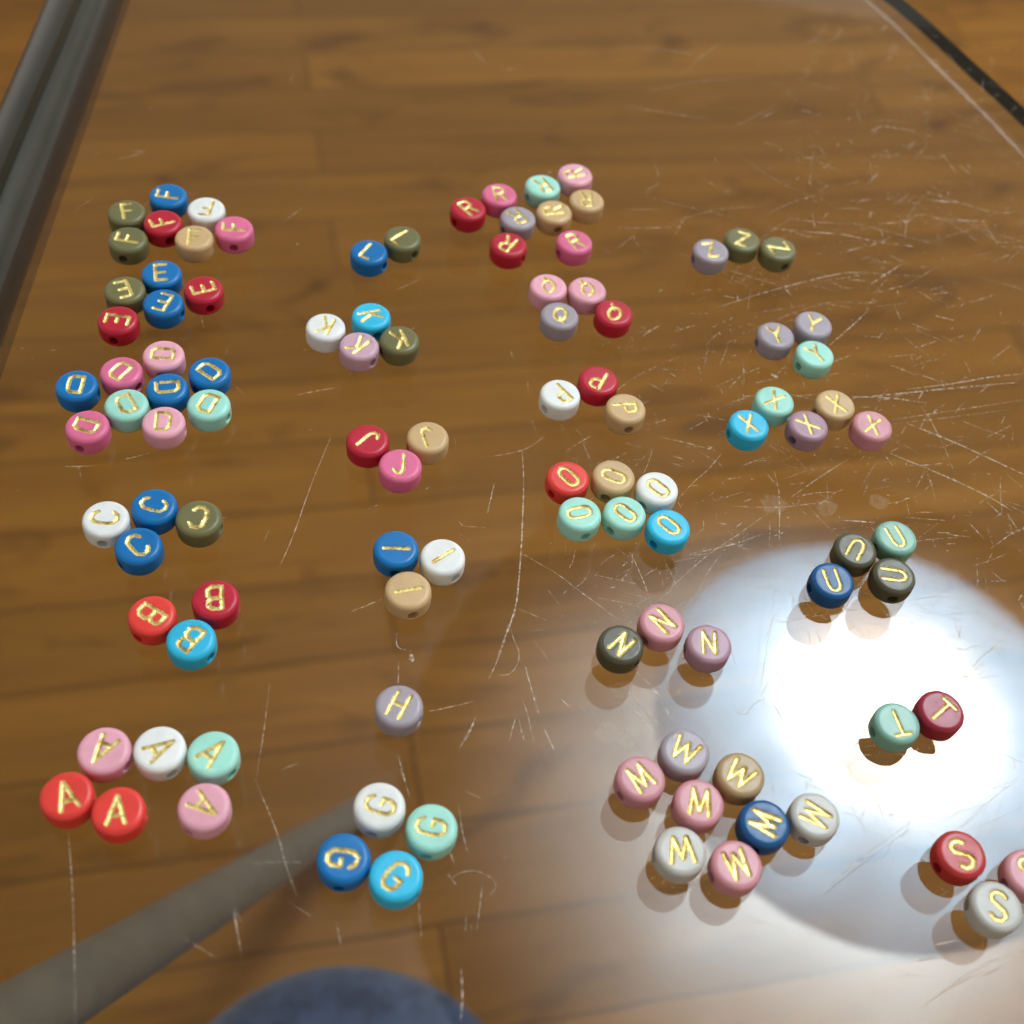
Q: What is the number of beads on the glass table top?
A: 104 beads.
